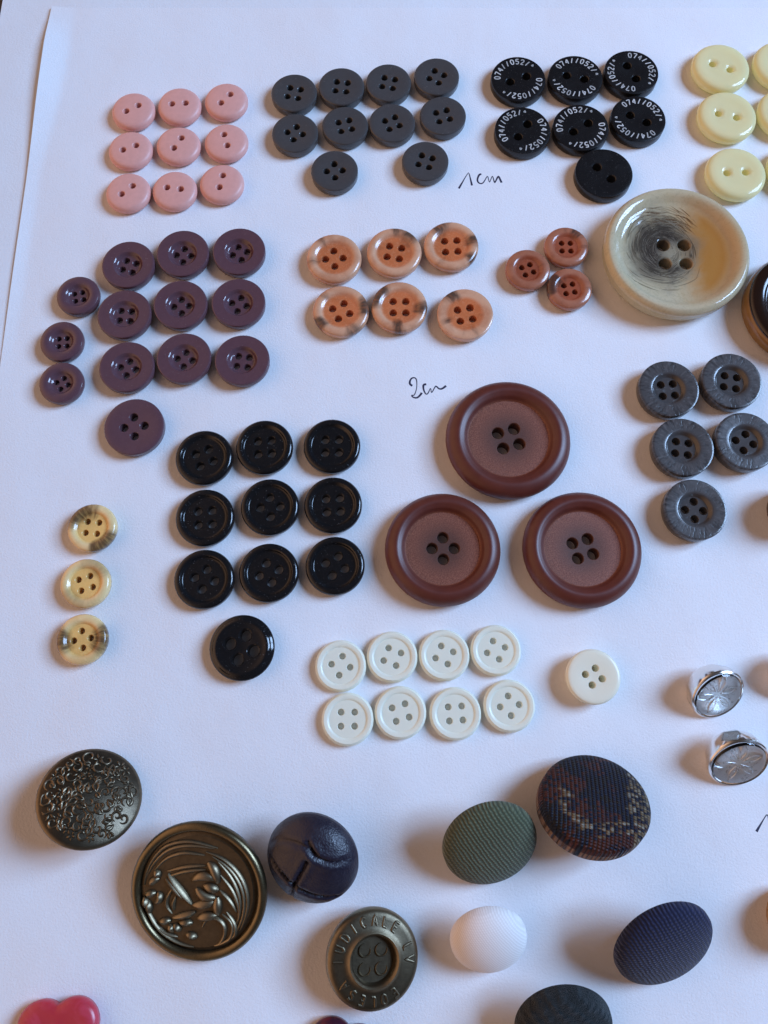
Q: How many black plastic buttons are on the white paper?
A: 17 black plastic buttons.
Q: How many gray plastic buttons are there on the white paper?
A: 15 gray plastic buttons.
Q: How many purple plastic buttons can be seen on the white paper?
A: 13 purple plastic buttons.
